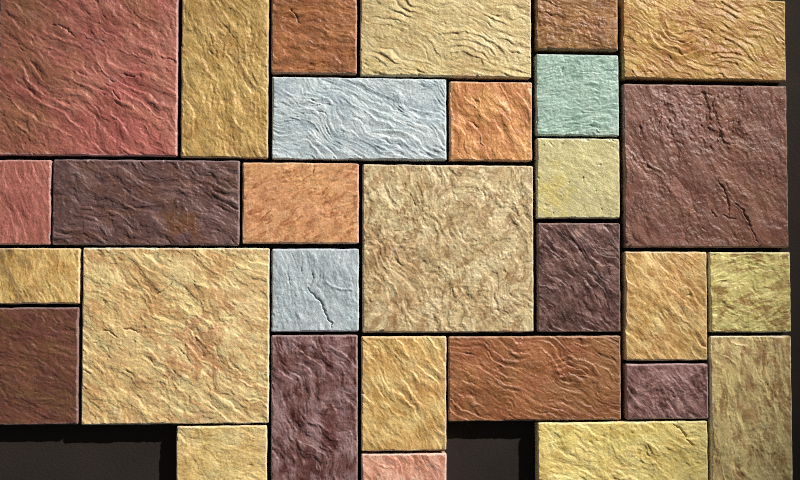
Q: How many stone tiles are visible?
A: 30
